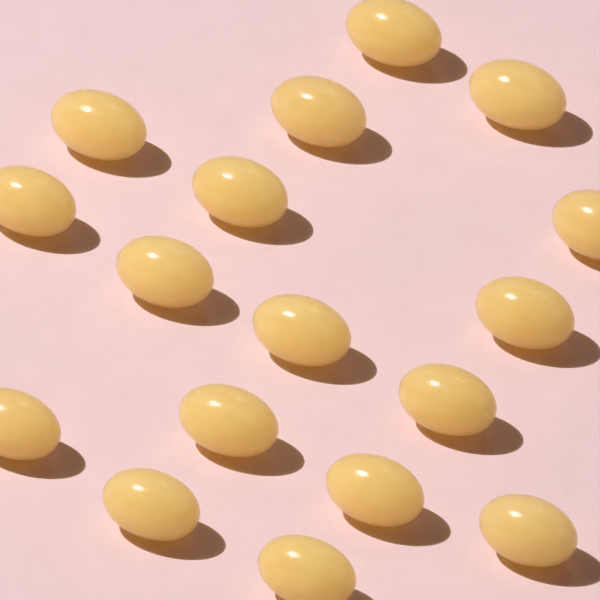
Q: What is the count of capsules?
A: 17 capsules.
